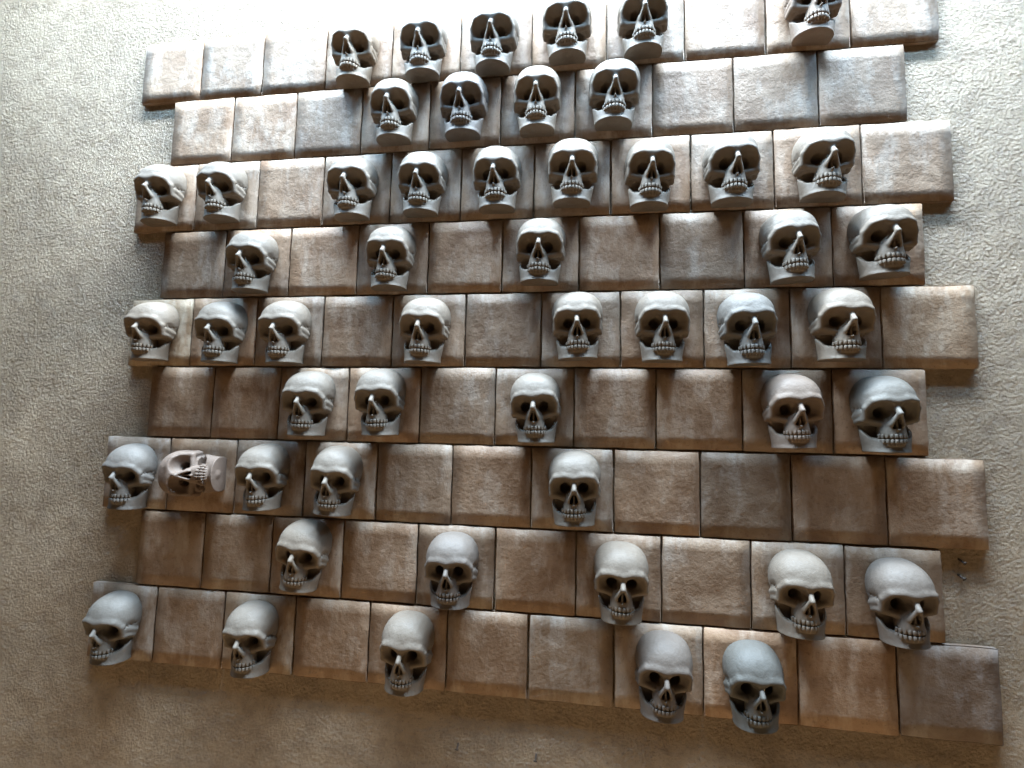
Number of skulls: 52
